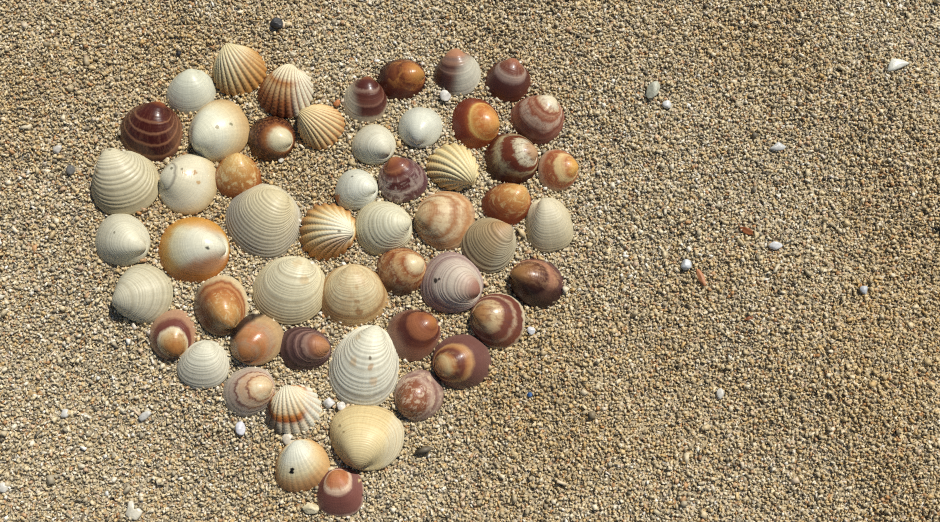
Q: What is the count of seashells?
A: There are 53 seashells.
